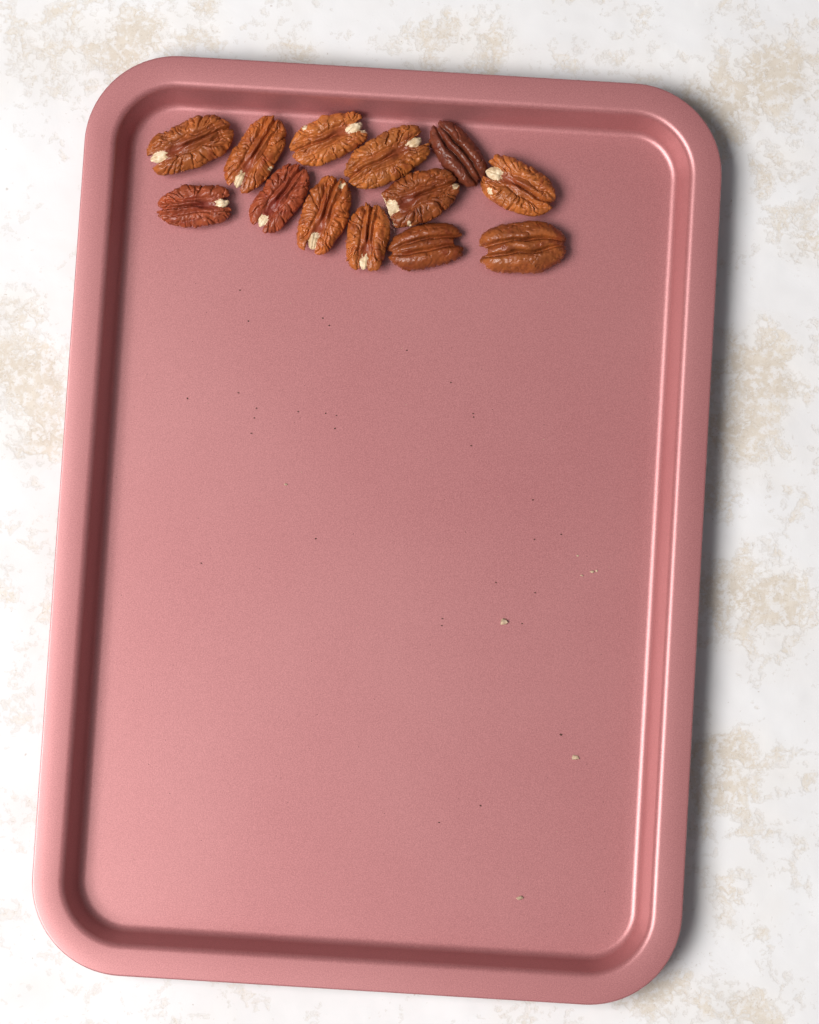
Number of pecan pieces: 13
